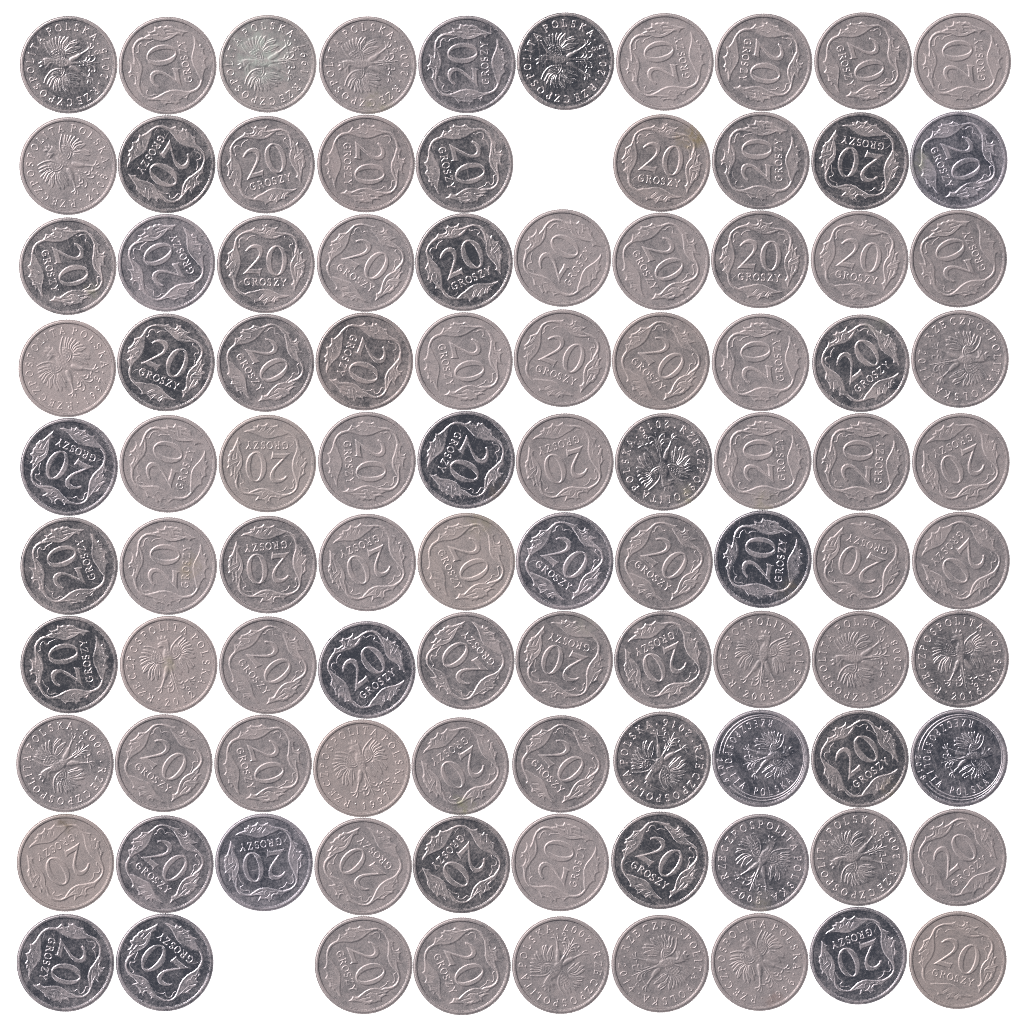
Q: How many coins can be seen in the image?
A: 98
